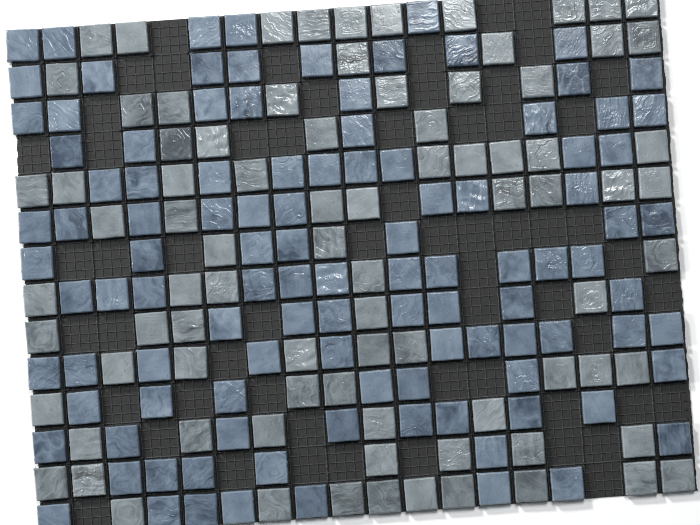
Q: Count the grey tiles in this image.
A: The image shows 85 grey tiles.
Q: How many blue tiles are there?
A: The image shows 108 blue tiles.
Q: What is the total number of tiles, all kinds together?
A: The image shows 193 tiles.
